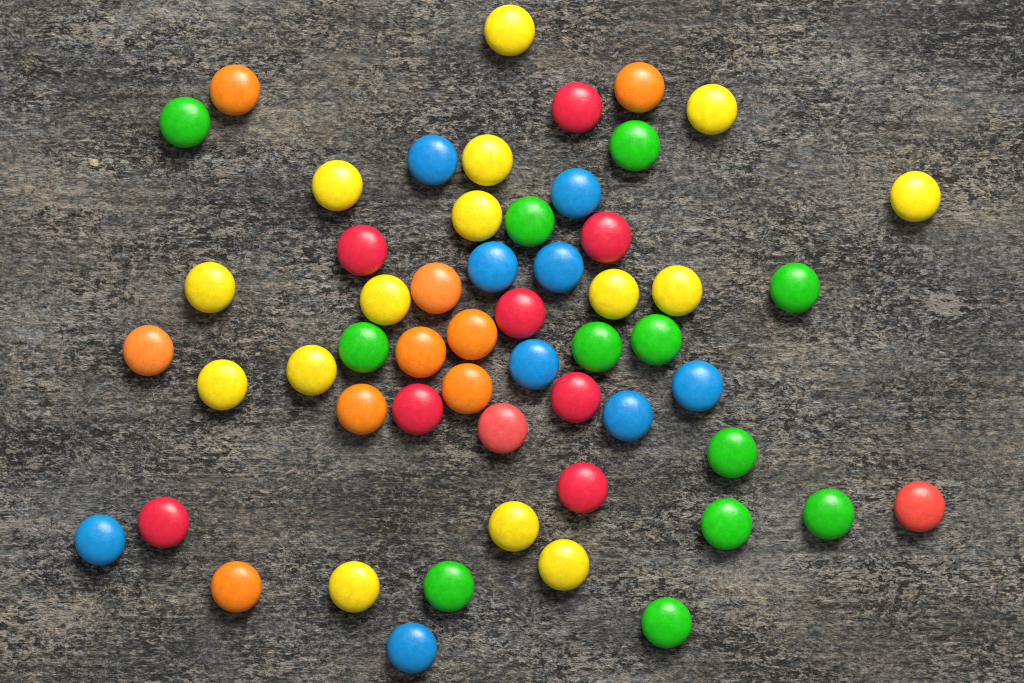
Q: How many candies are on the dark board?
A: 55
